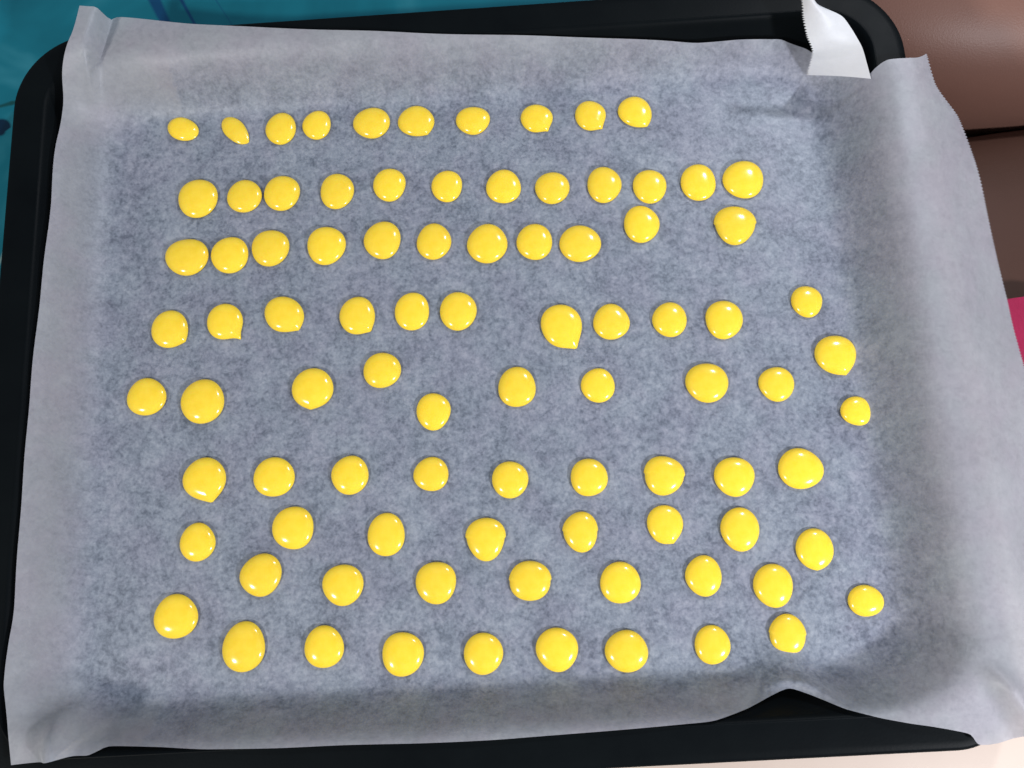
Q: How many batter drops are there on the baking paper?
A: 89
